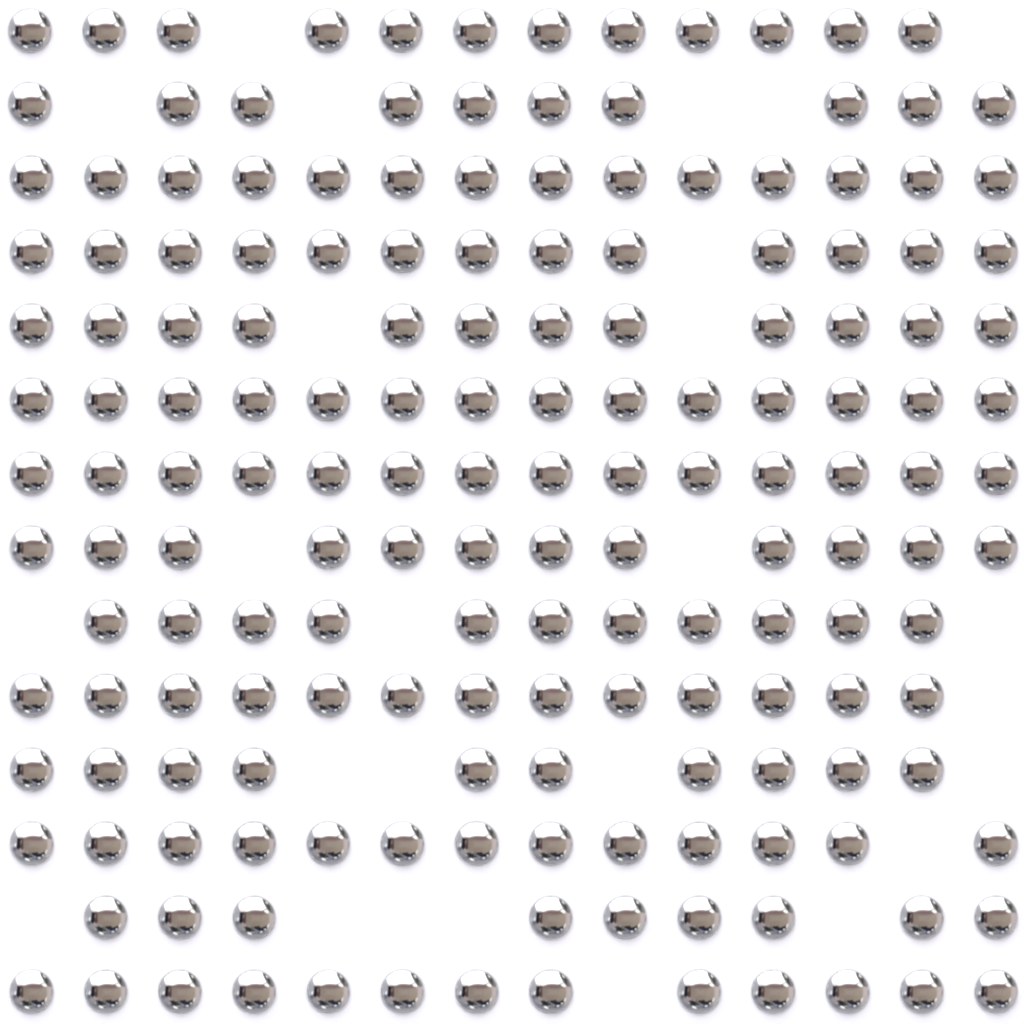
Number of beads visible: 170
